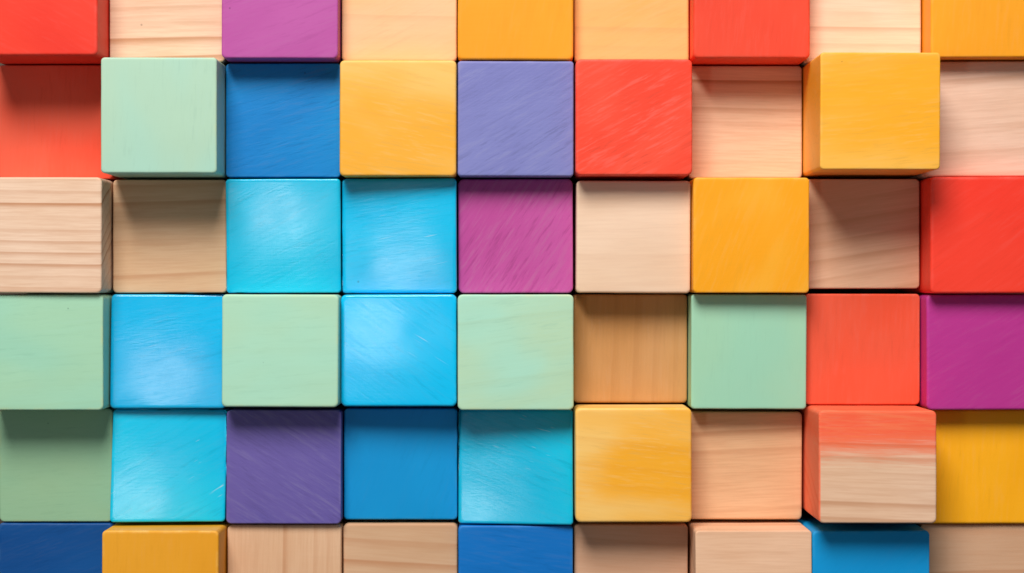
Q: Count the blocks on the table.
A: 54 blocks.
